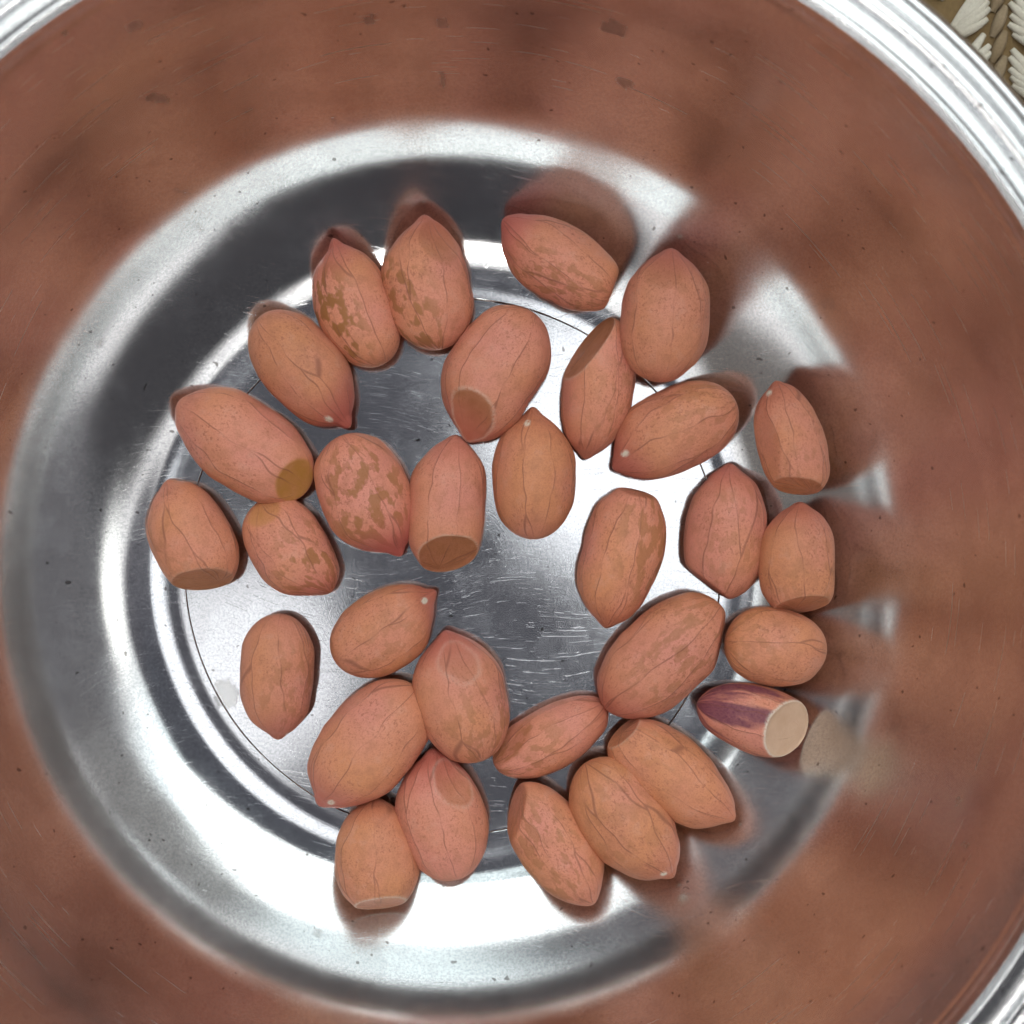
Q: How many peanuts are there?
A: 31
